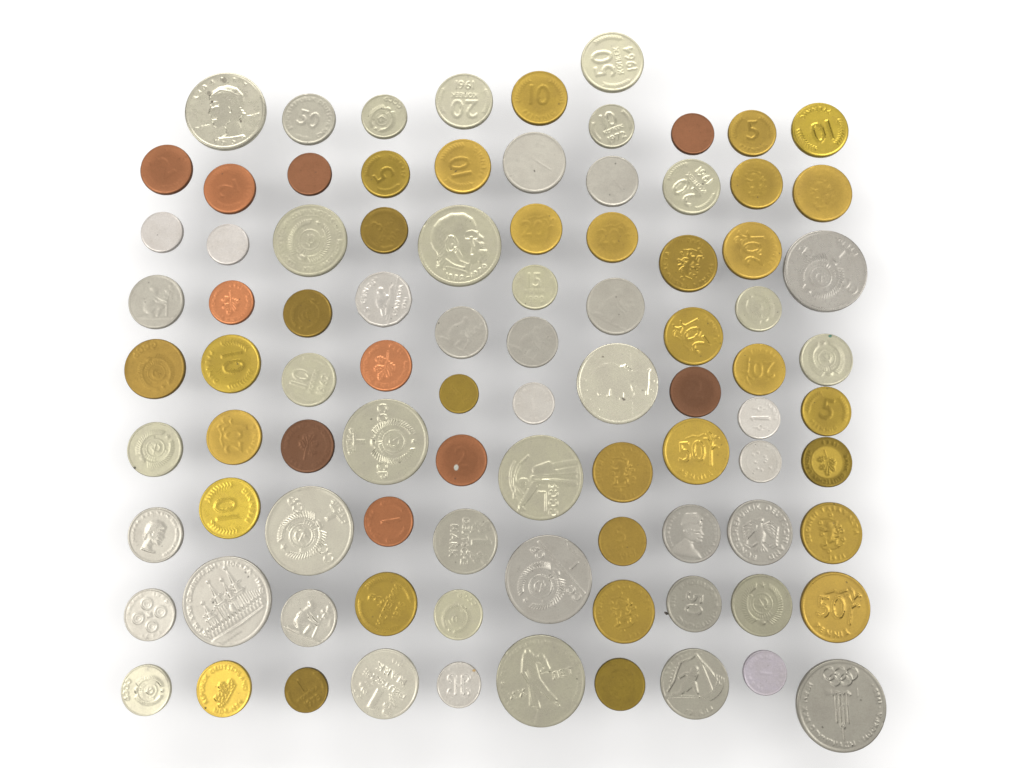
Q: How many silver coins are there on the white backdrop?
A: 49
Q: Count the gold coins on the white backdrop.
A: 32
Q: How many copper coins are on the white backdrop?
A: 10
